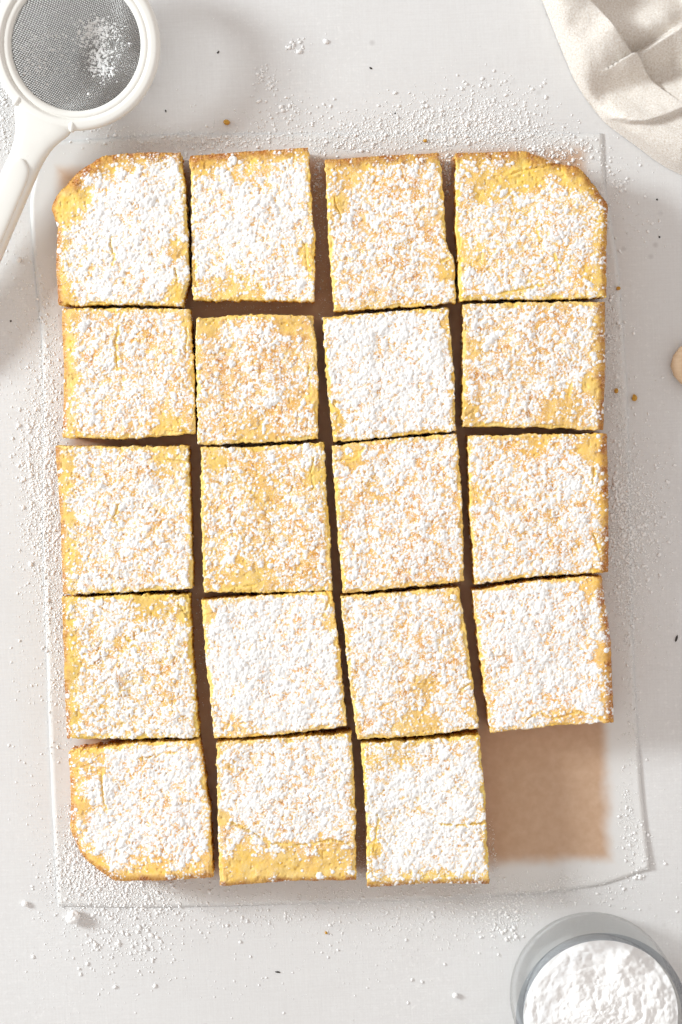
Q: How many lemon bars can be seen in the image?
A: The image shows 19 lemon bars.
